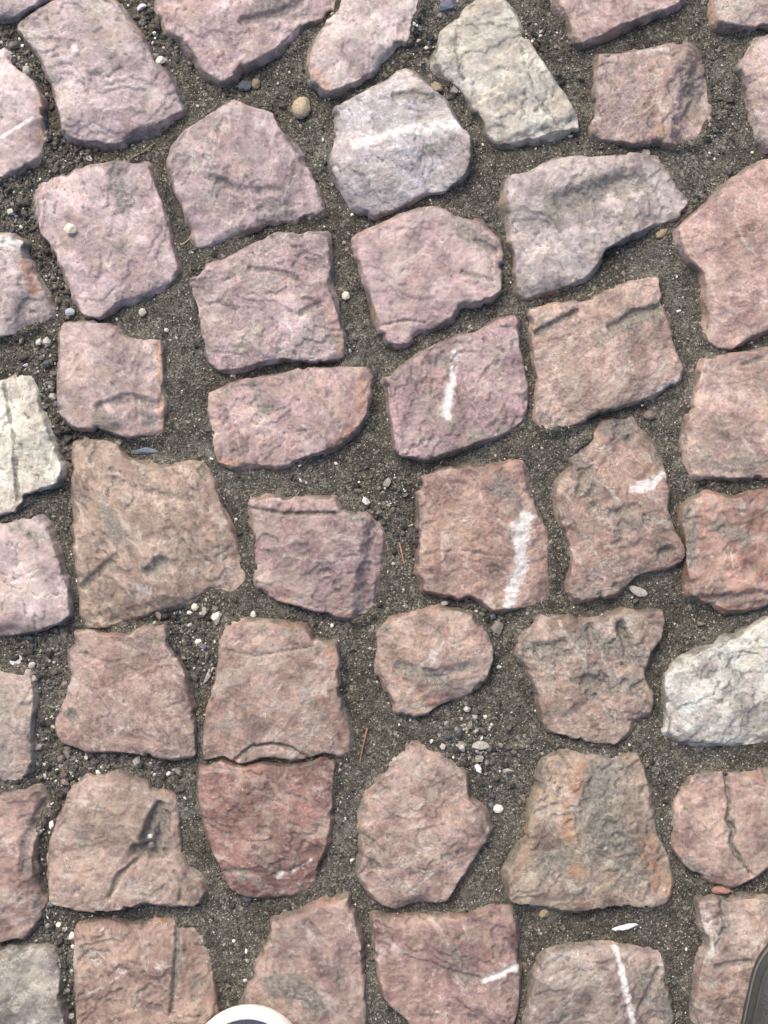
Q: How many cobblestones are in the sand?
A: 48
